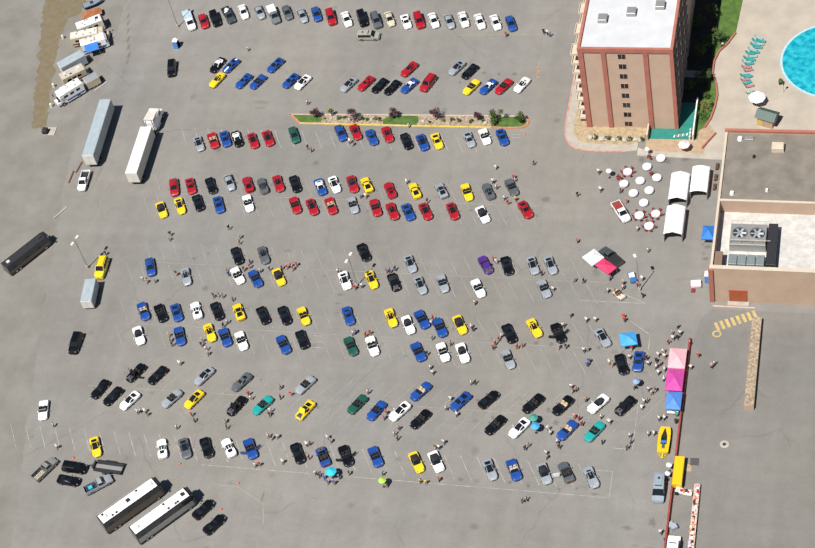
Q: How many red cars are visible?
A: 26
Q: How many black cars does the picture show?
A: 43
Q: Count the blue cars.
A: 37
